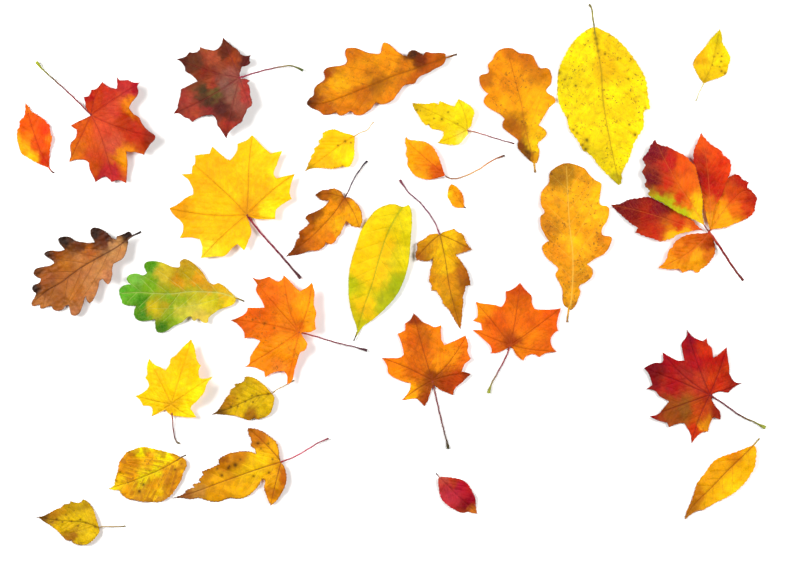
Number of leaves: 30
